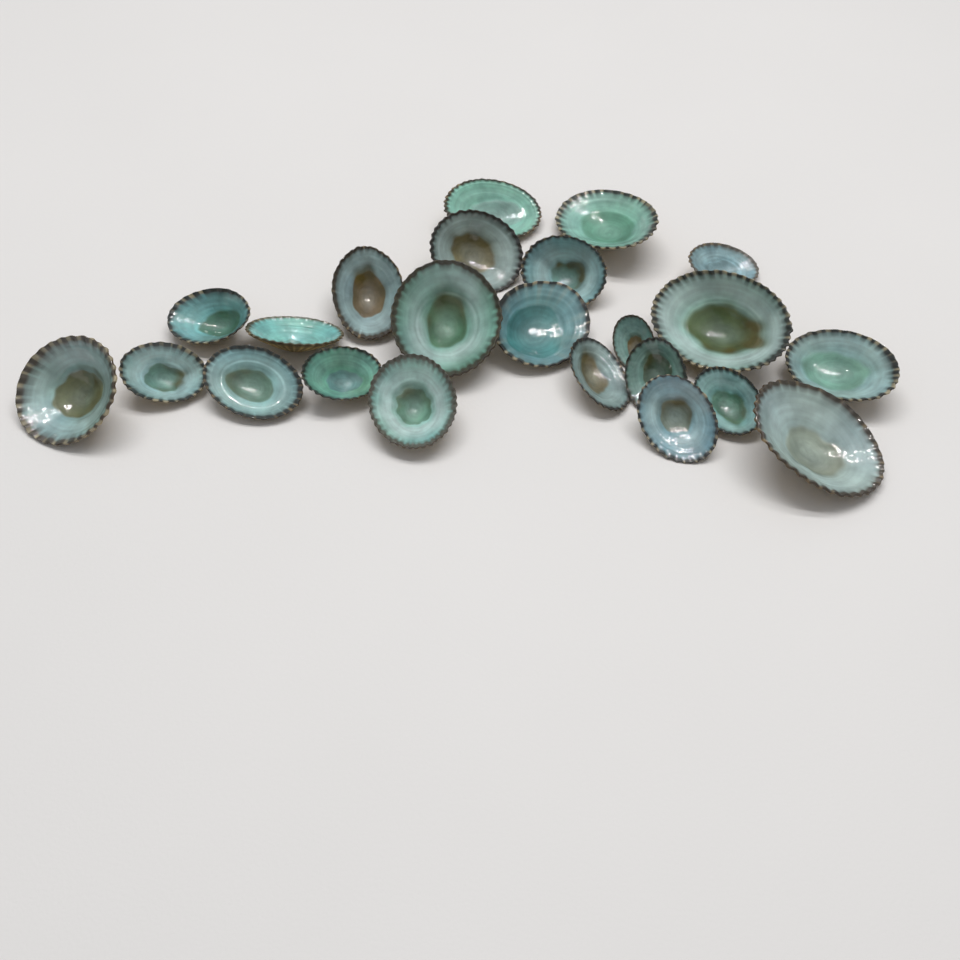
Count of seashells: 23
